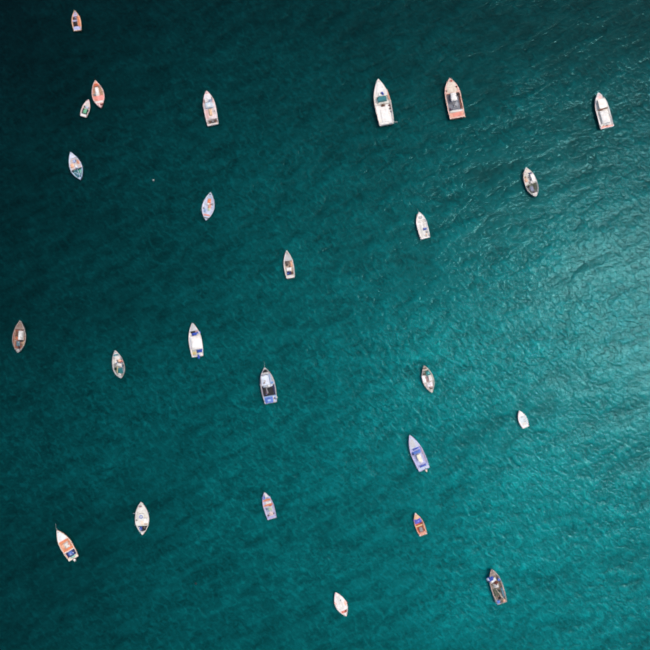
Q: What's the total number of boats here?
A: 25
